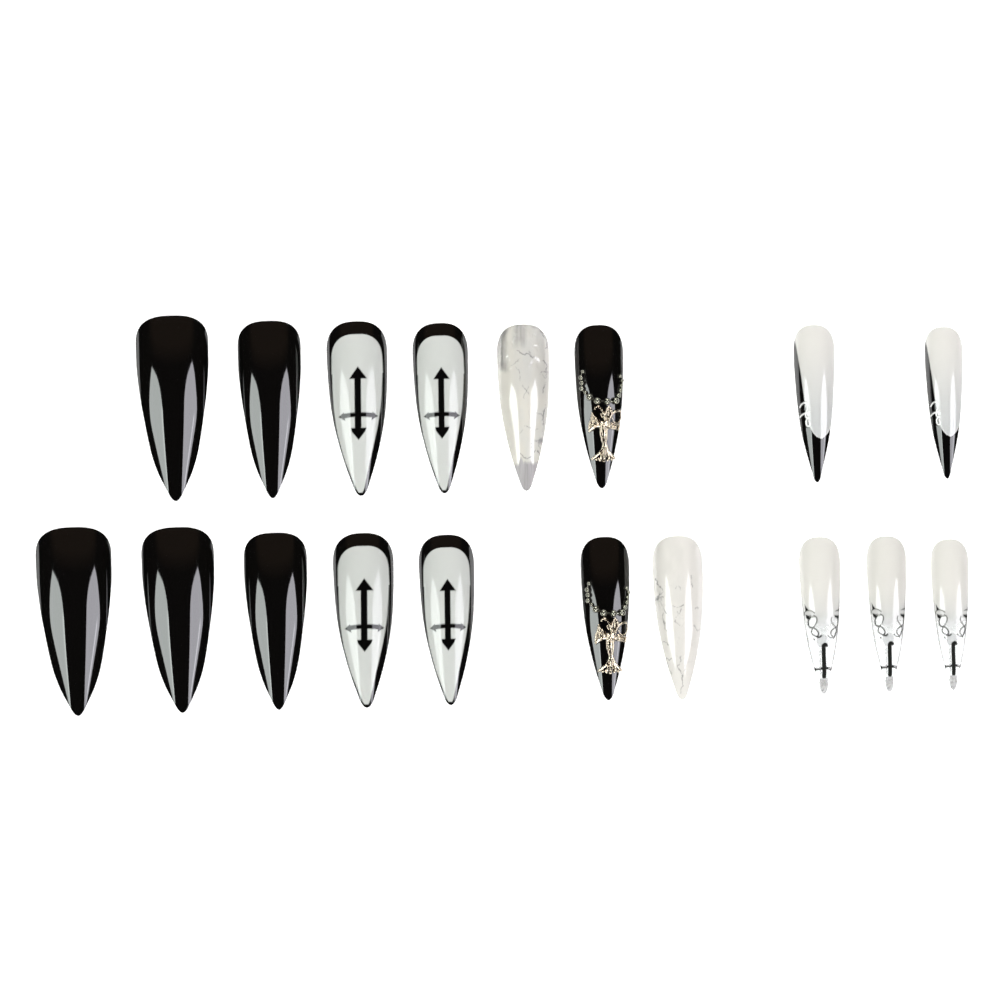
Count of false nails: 18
